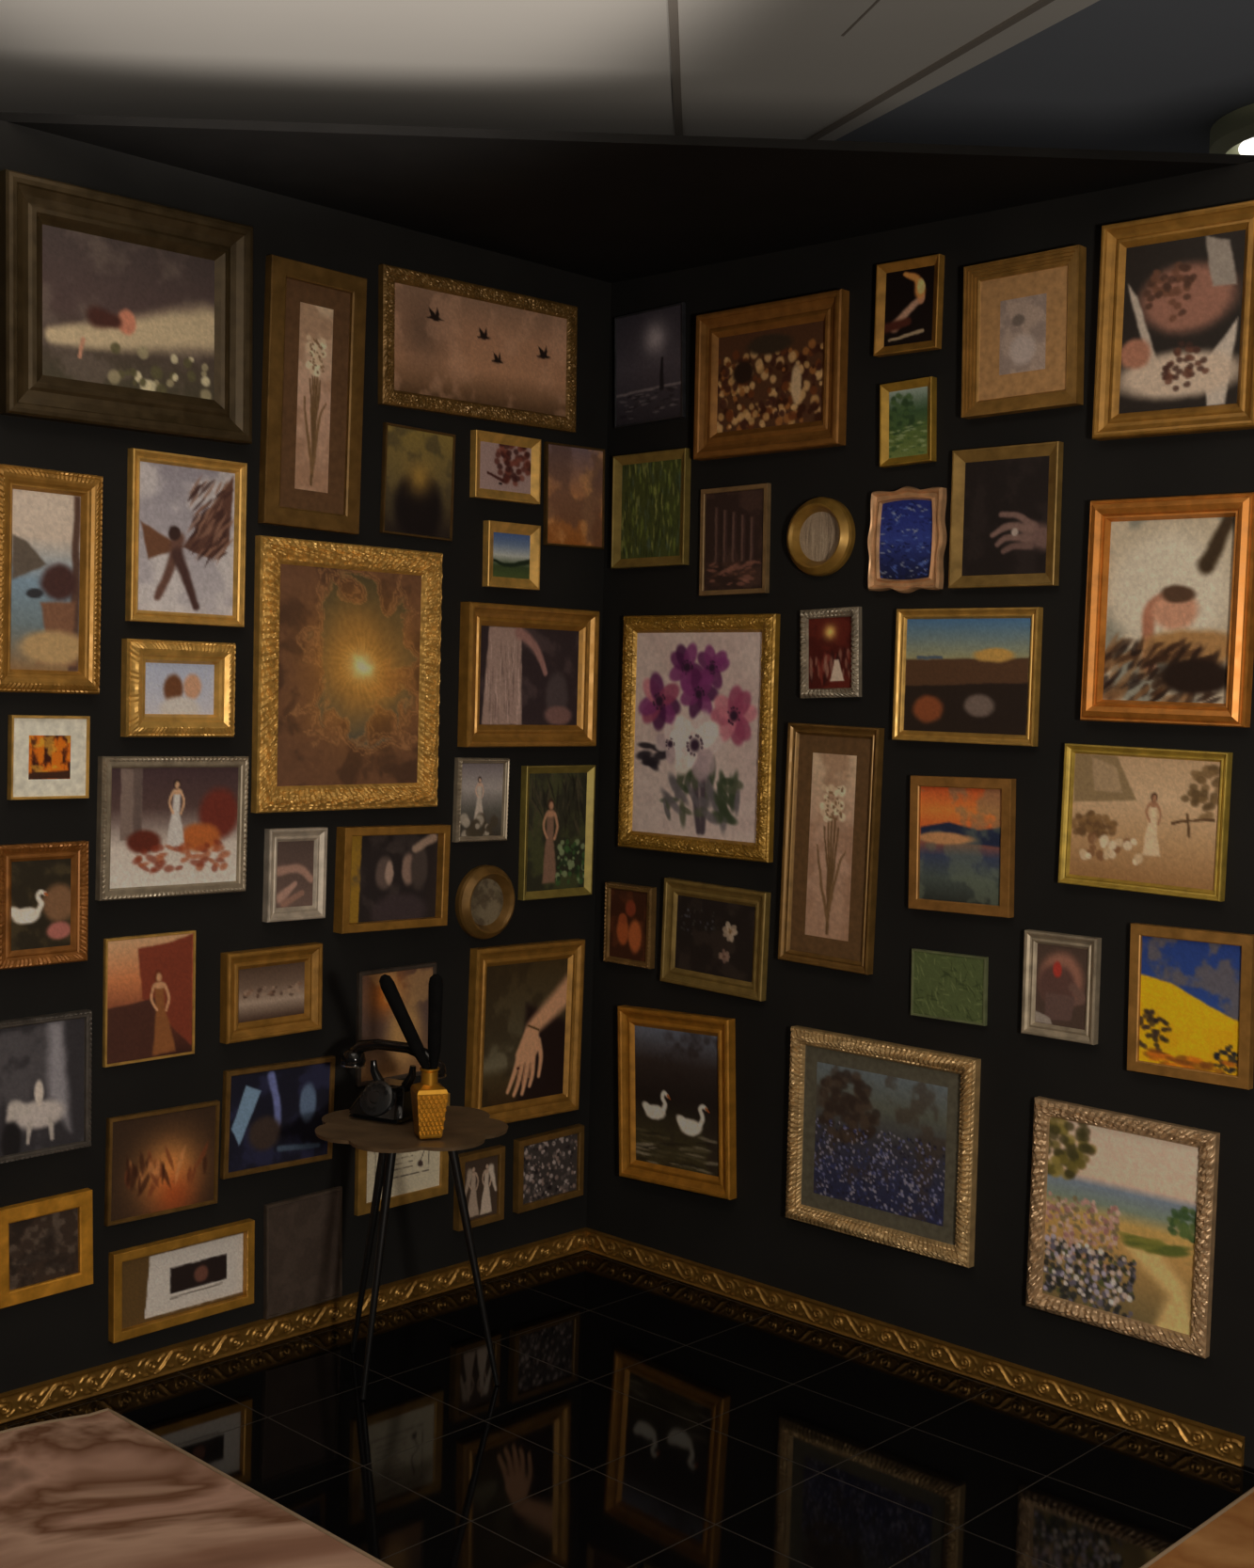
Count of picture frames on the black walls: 59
